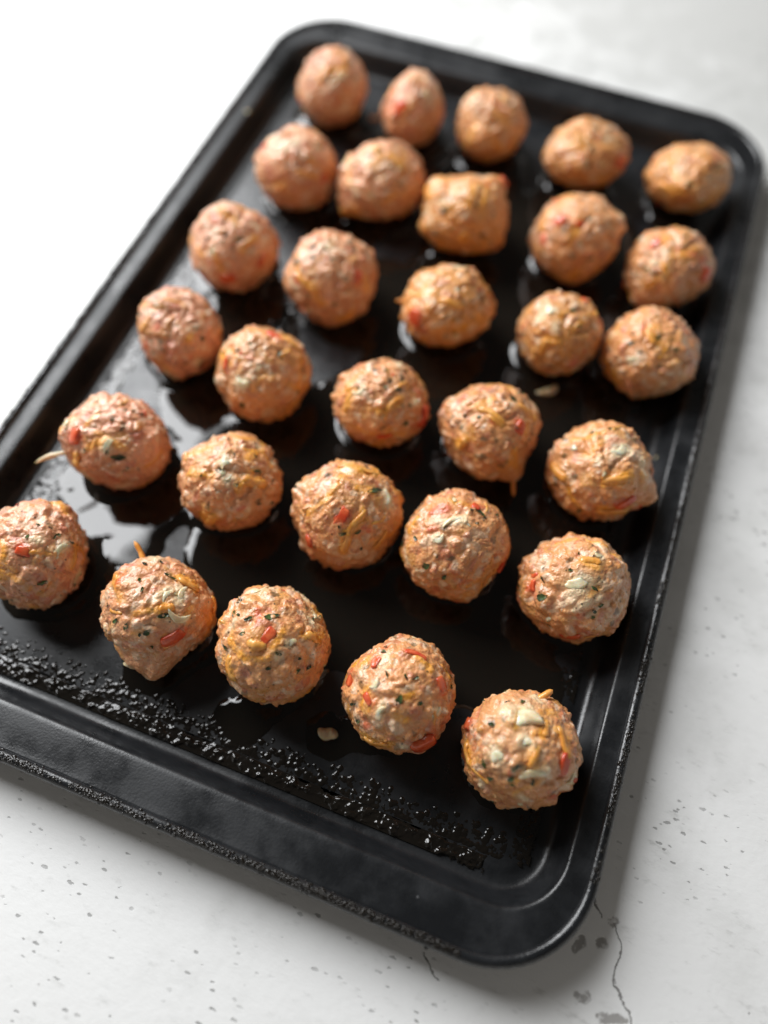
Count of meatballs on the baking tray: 30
